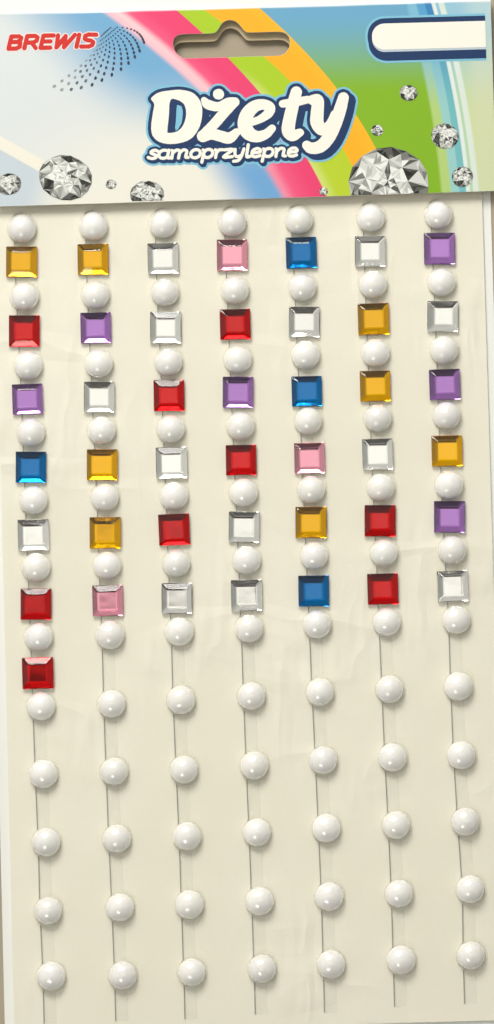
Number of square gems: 43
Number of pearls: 84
